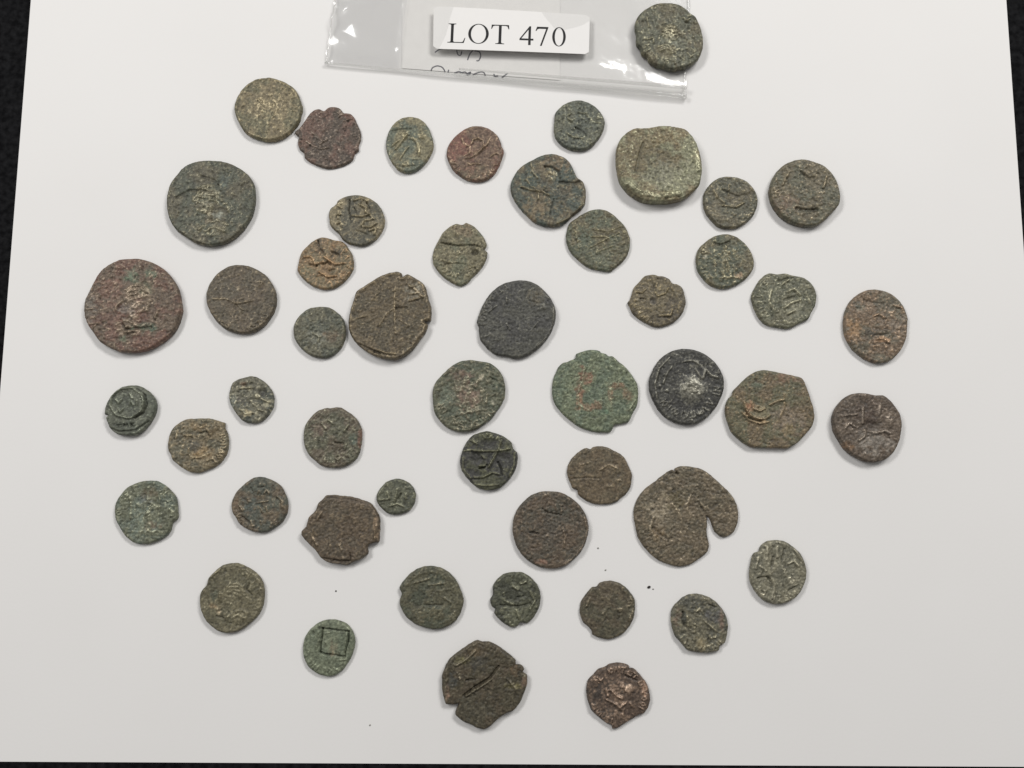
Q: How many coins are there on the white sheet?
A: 50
